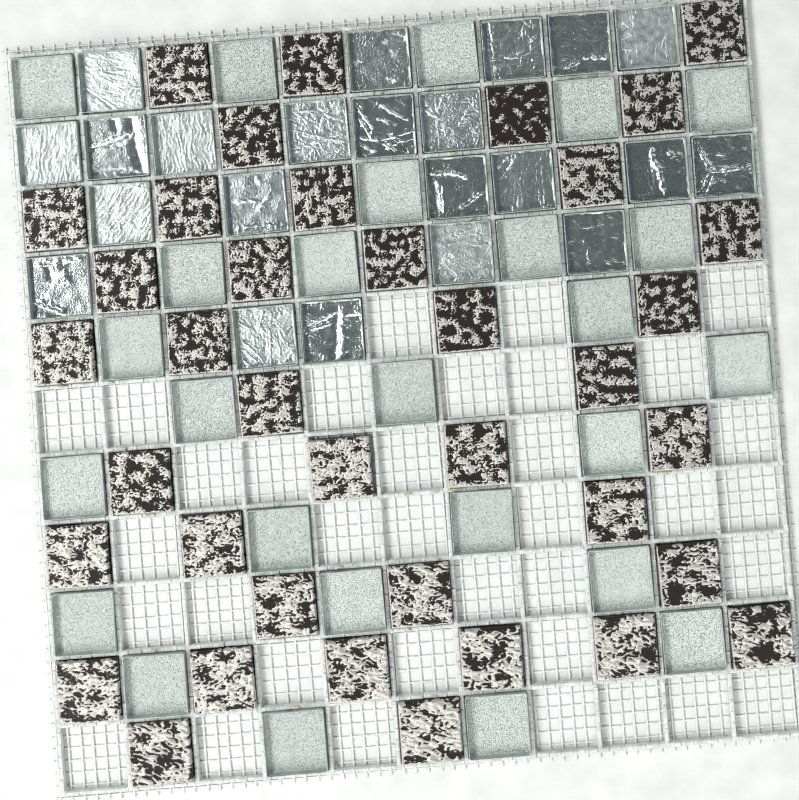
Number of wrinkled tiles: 22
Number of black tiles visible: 38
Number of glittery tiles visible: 26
